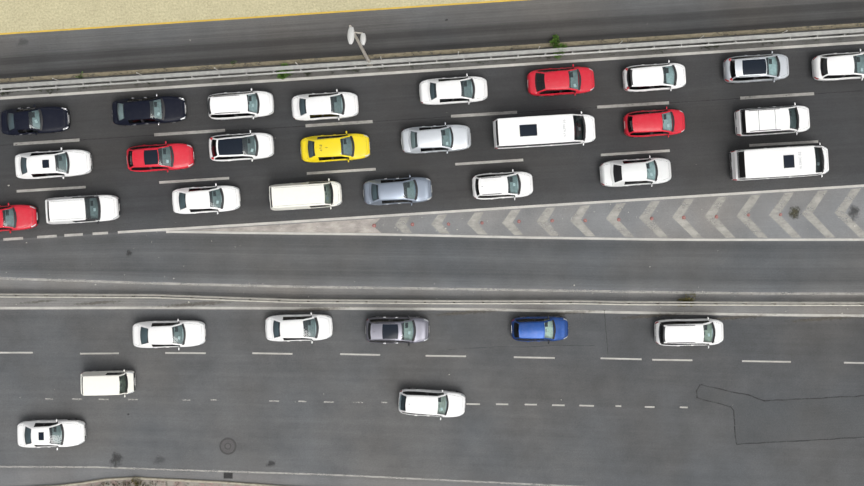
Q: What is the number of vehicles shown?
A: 33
